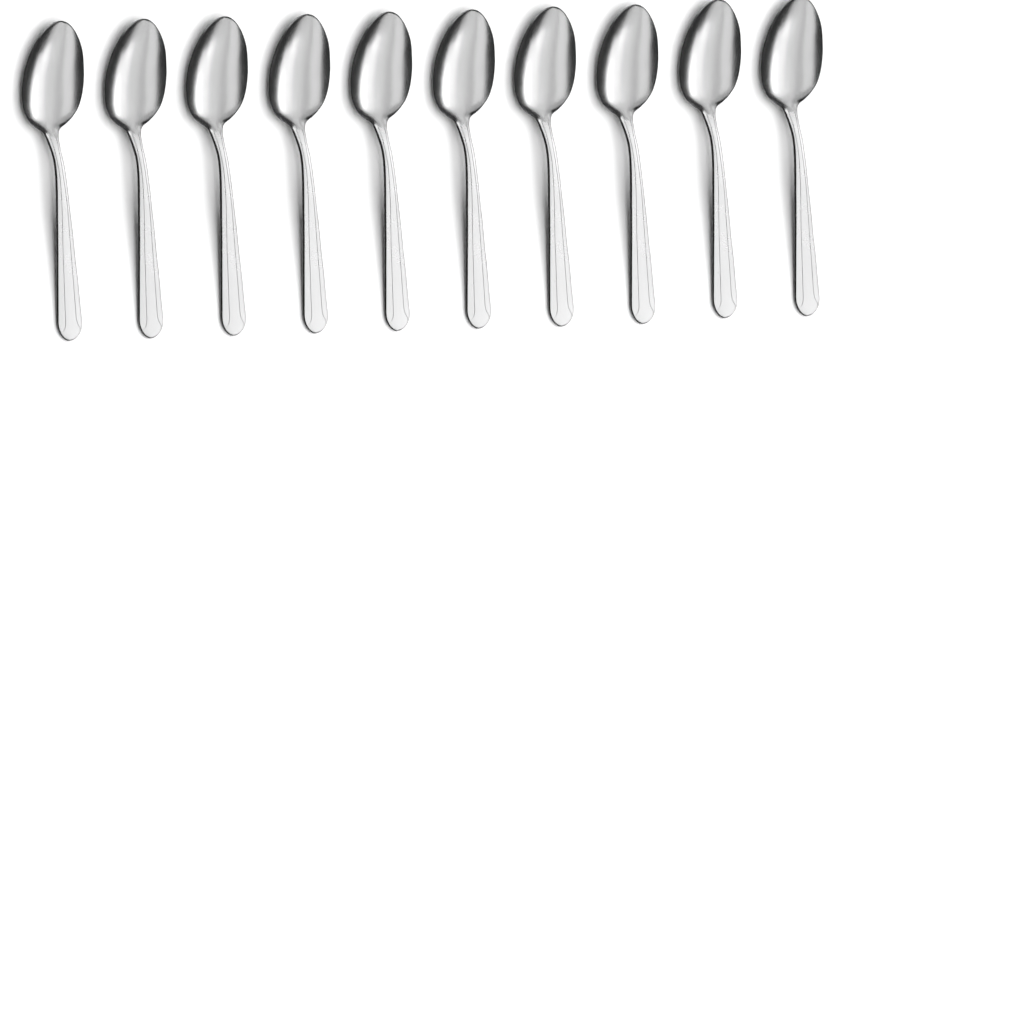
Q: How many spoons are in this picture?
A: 10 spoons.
